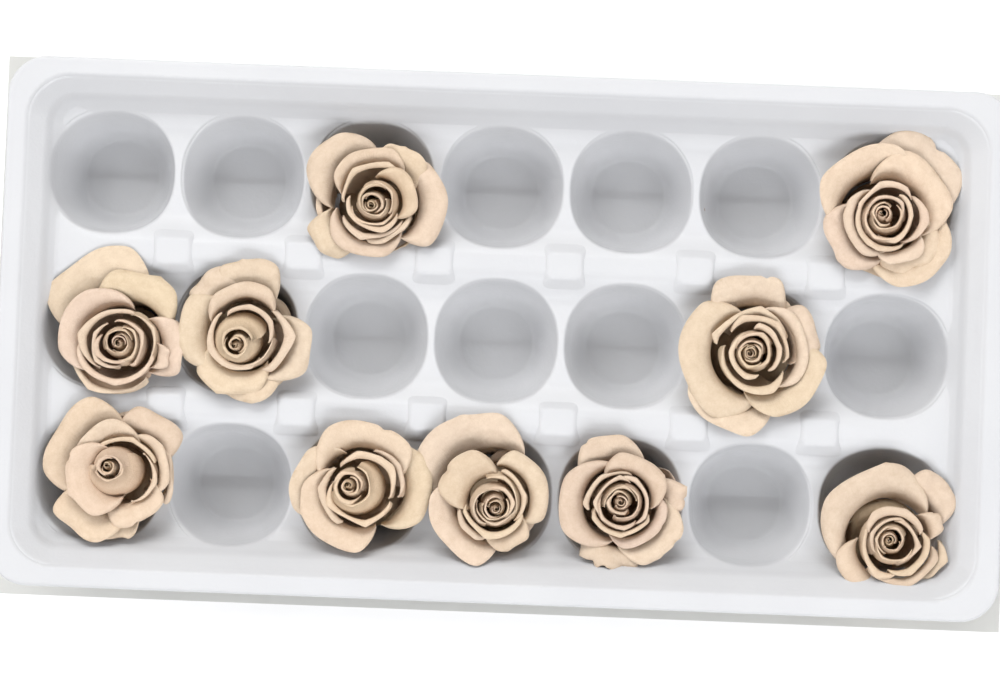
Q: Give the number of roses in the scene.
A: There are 10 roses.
